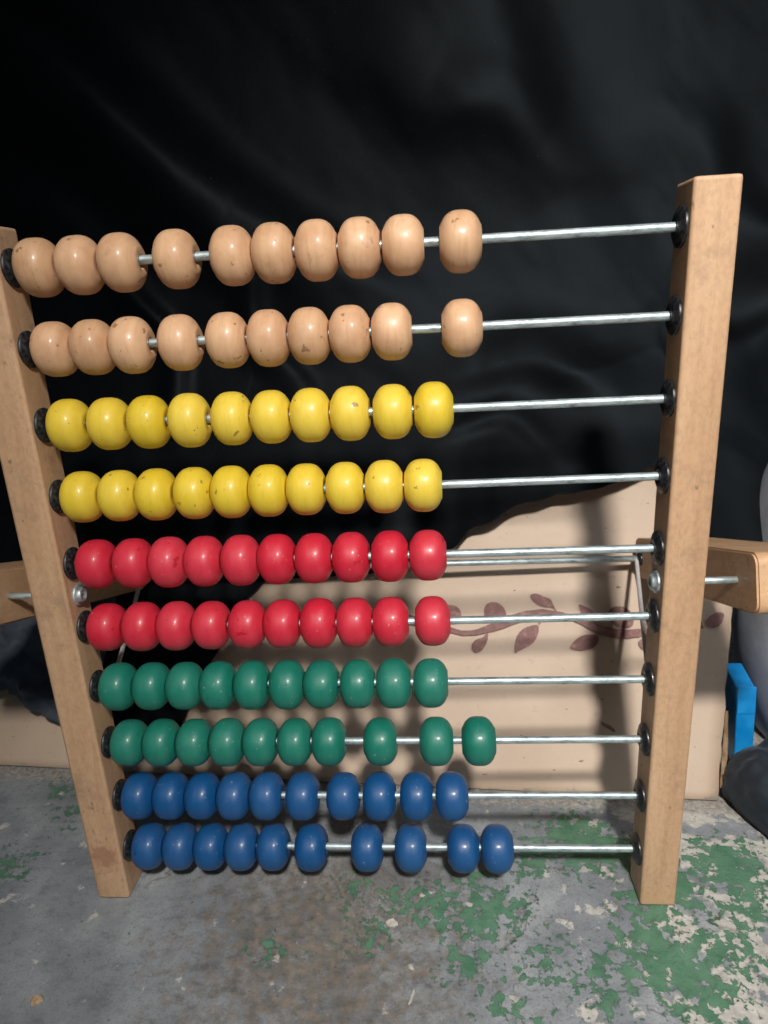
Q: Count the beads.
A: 100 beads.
